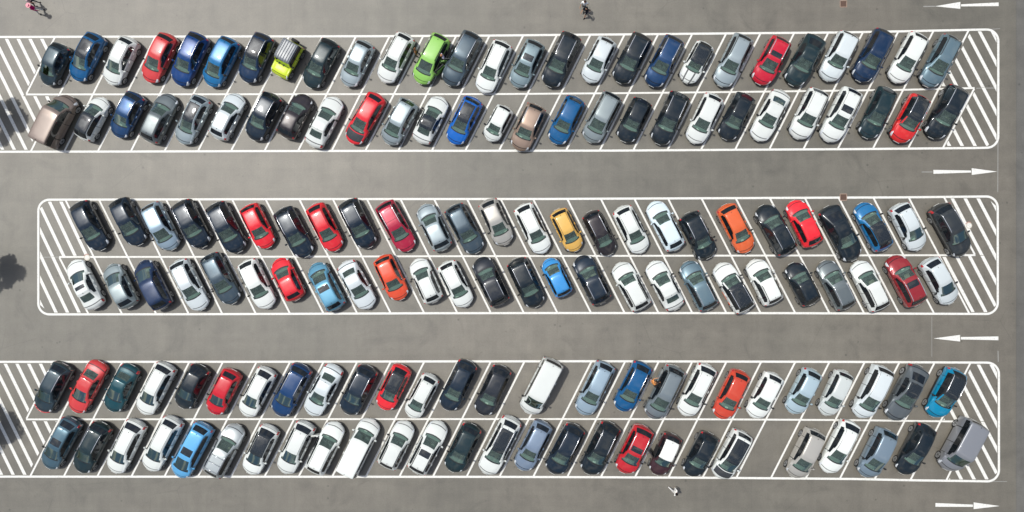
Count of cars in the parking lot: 158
